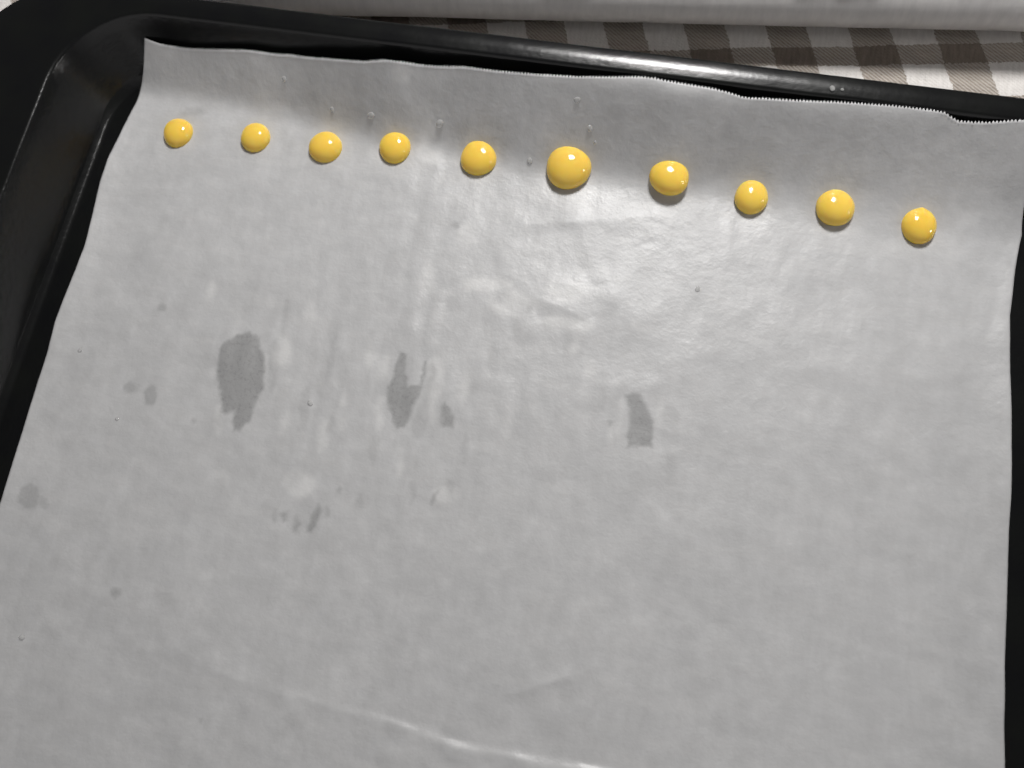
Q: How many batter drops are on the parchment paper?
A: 10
